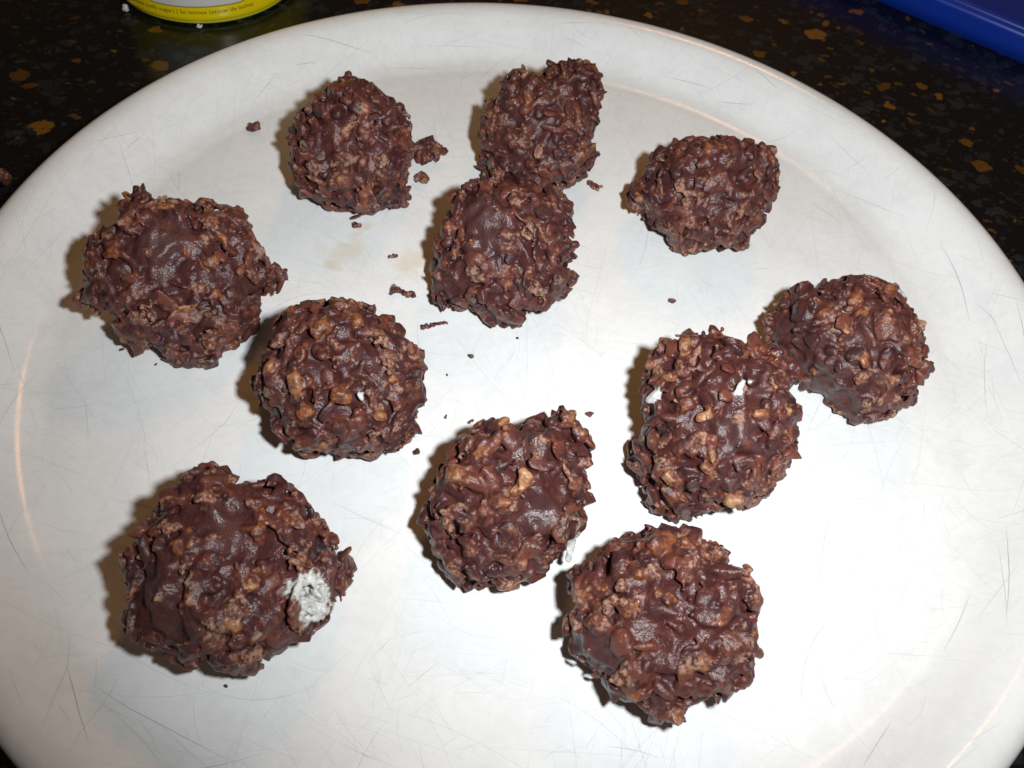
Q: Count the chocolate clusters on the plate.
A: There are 11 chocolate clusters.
